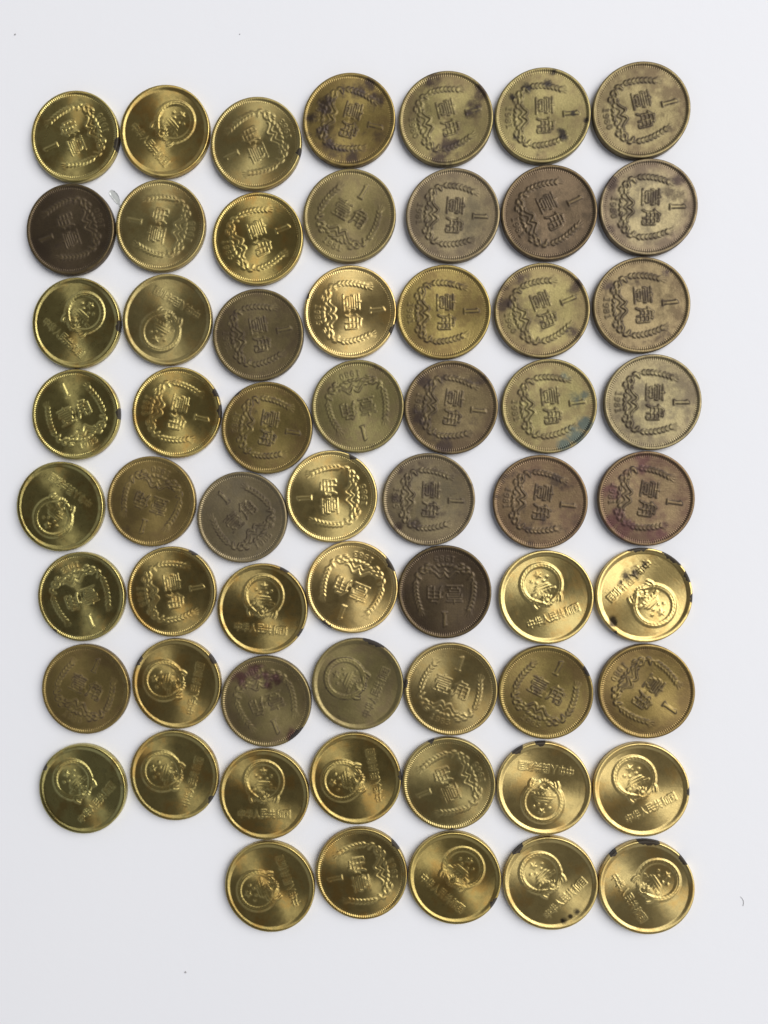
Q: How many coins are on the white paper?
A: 61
